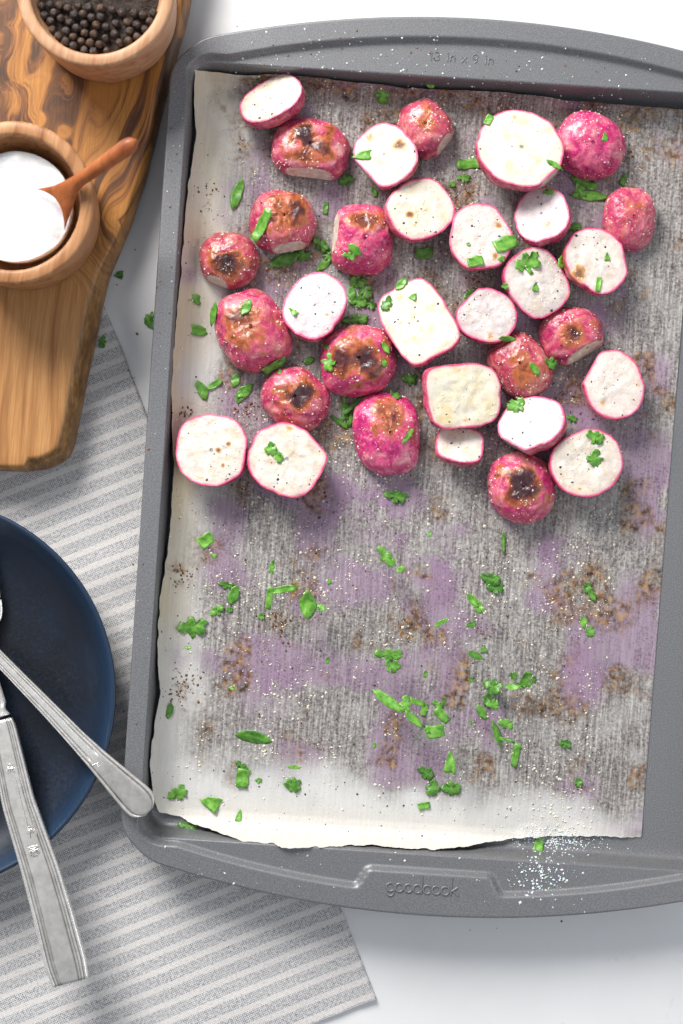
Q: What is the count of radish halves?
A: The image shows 32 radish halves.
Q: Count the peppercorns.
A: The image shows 50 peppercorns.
